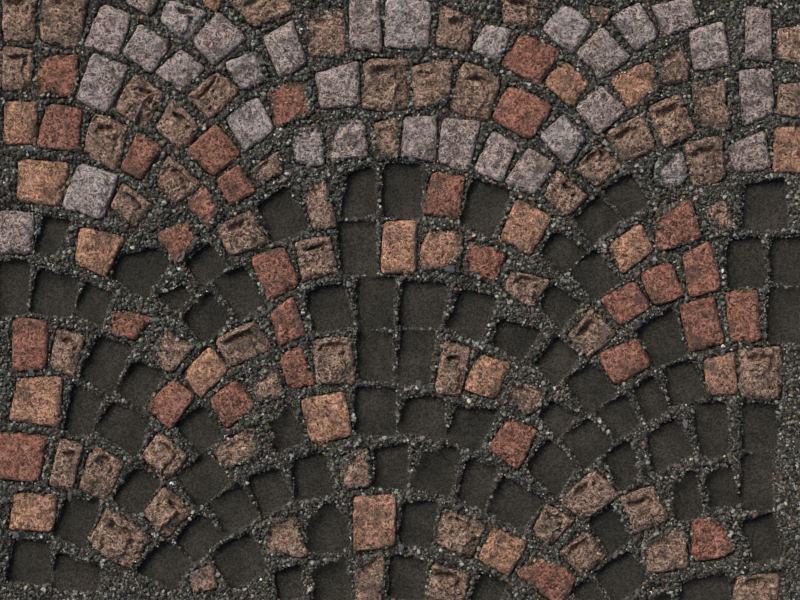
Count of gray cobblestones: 33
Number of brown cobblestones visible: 60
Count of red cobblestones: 30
